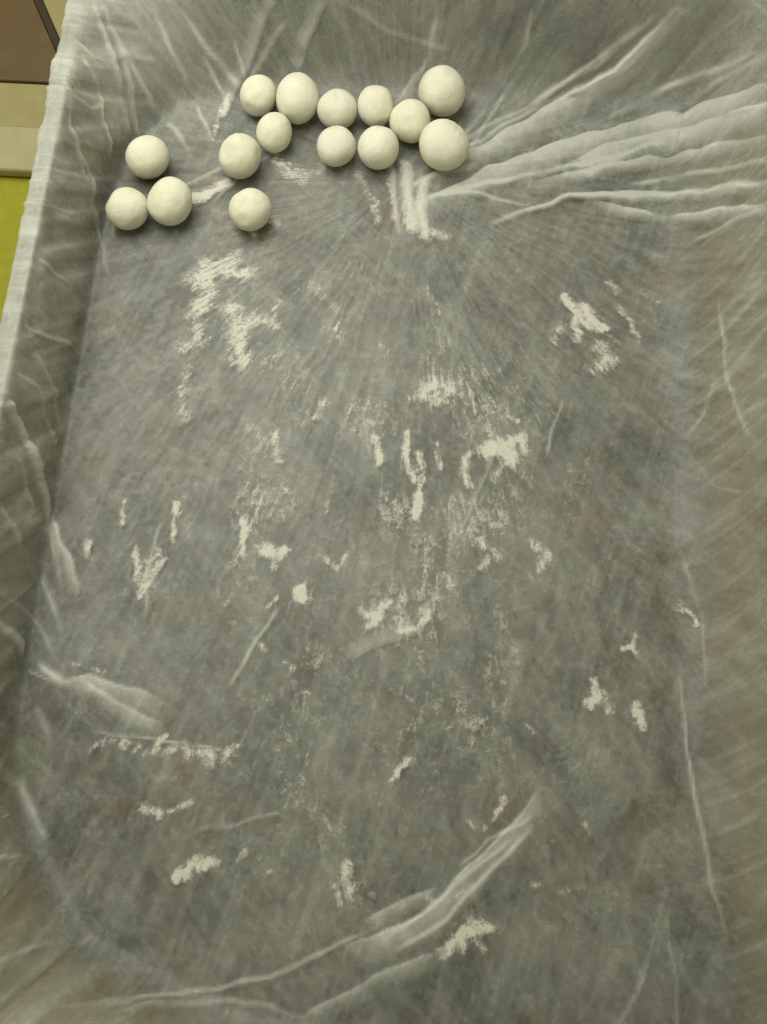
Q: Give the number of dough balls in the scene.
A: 15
